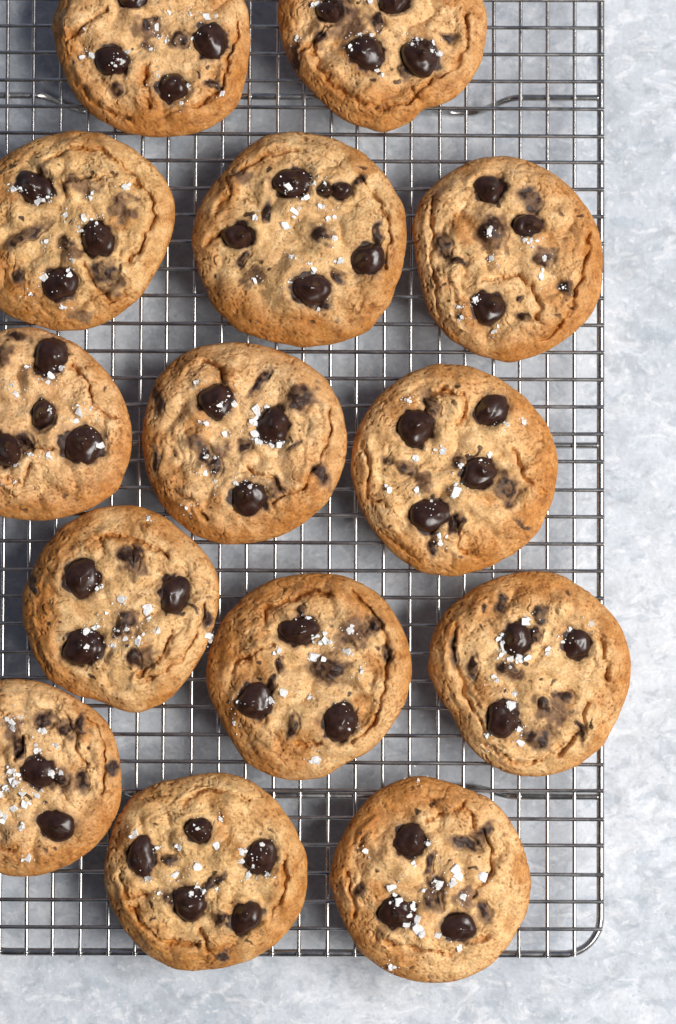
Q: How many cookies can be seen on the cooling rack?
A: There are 14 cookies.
